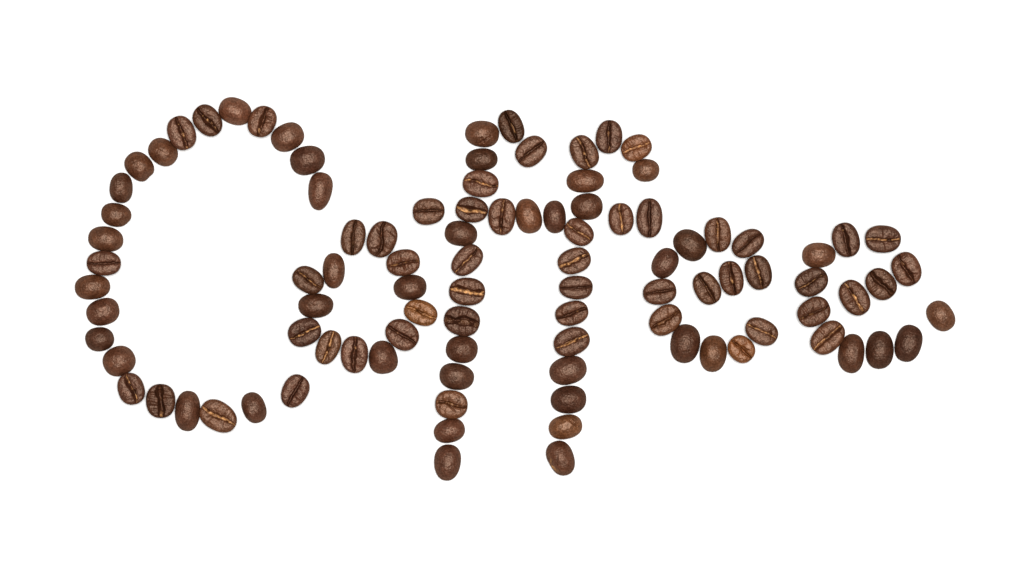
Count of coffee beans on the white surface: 98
